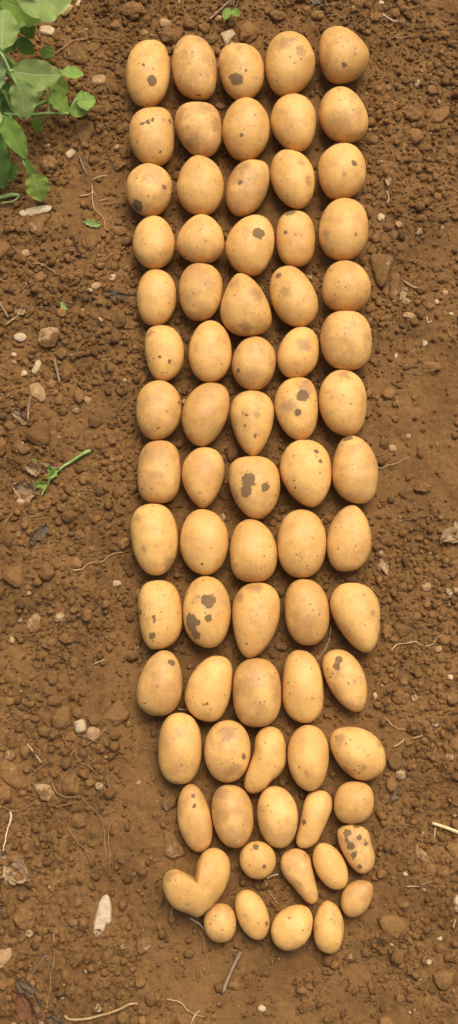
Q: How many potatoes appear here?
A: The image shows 75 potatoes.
